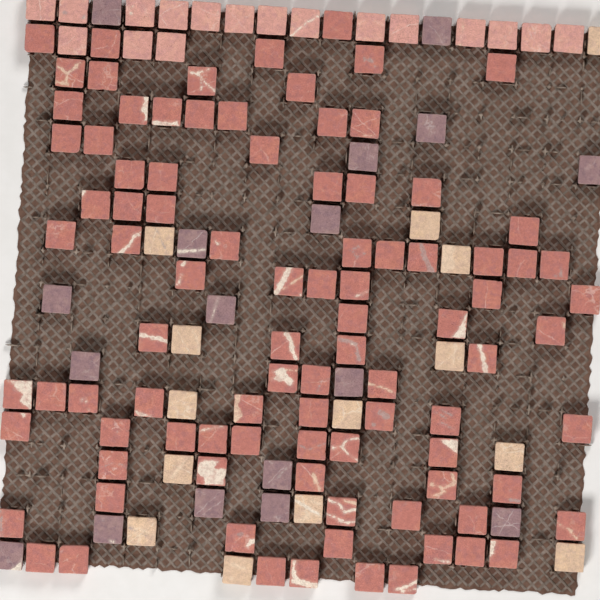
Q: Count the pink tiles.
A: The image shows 17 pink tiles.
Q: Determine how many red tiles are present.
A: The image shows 93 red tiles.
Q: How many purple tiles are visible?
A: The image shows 17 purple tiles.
